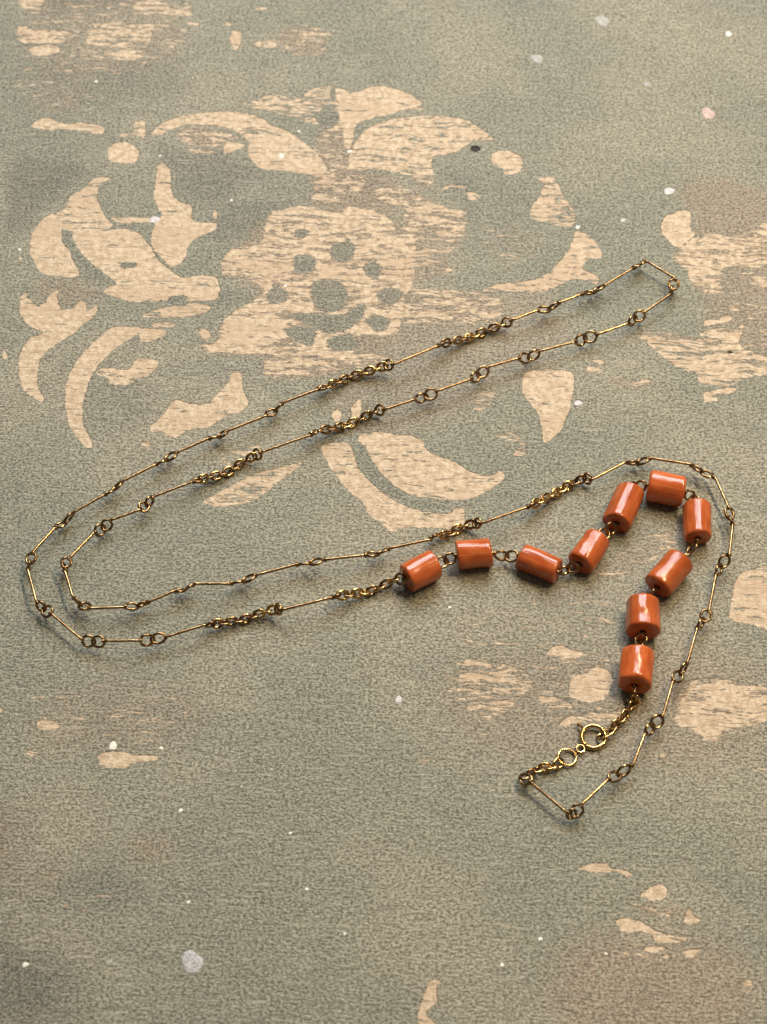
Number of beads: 10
